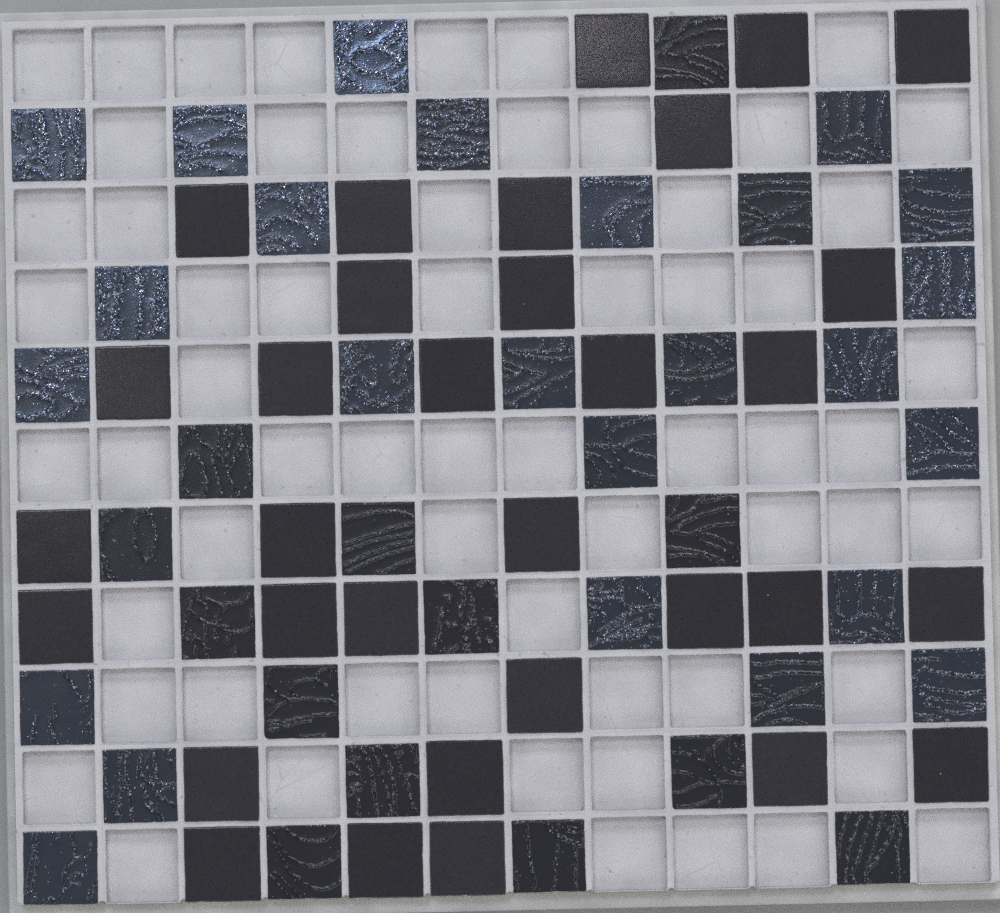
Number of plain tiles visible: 32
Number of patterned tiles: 38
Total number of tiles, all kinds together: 70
